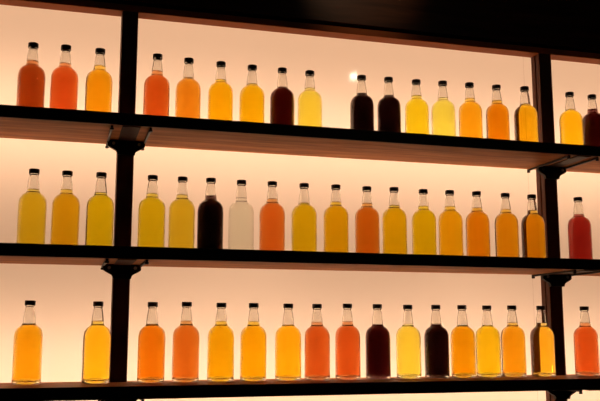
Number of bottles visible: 53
